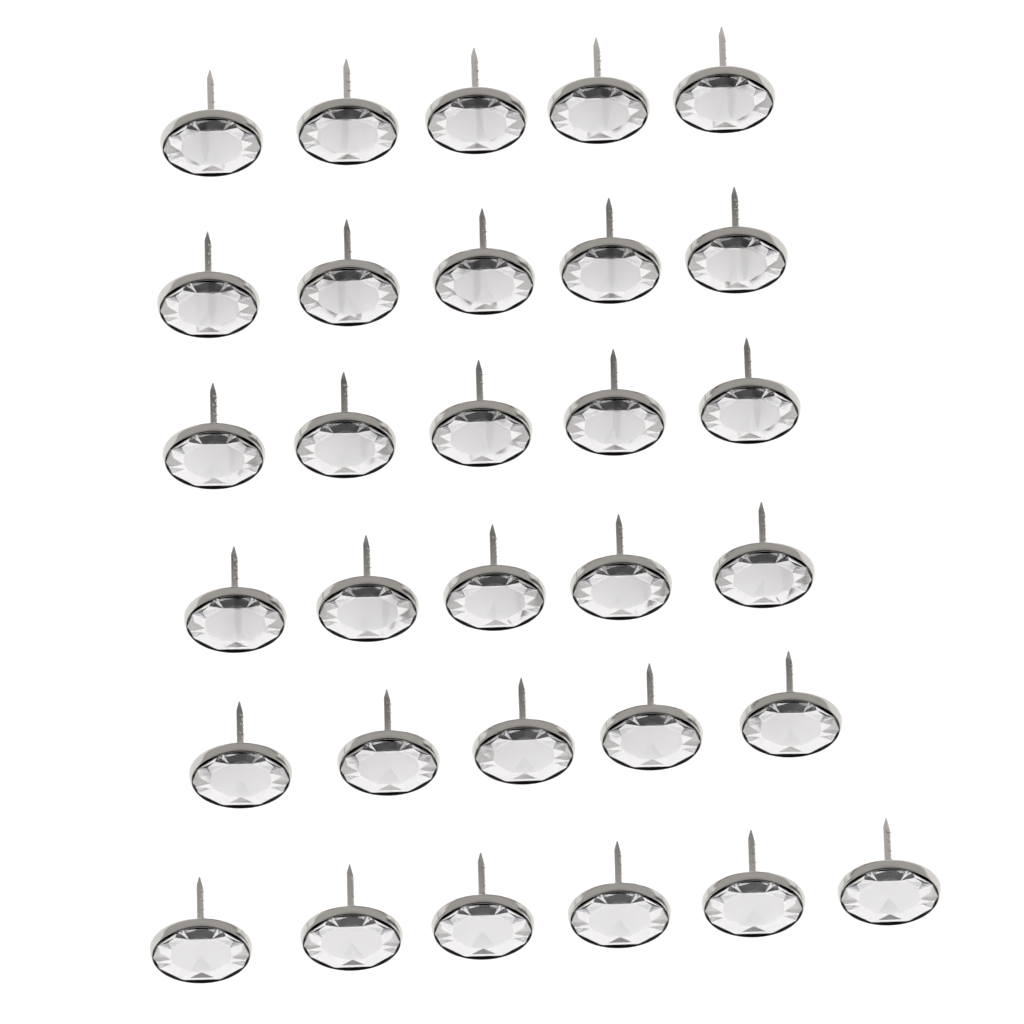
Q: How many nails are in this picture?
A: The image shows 31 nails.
